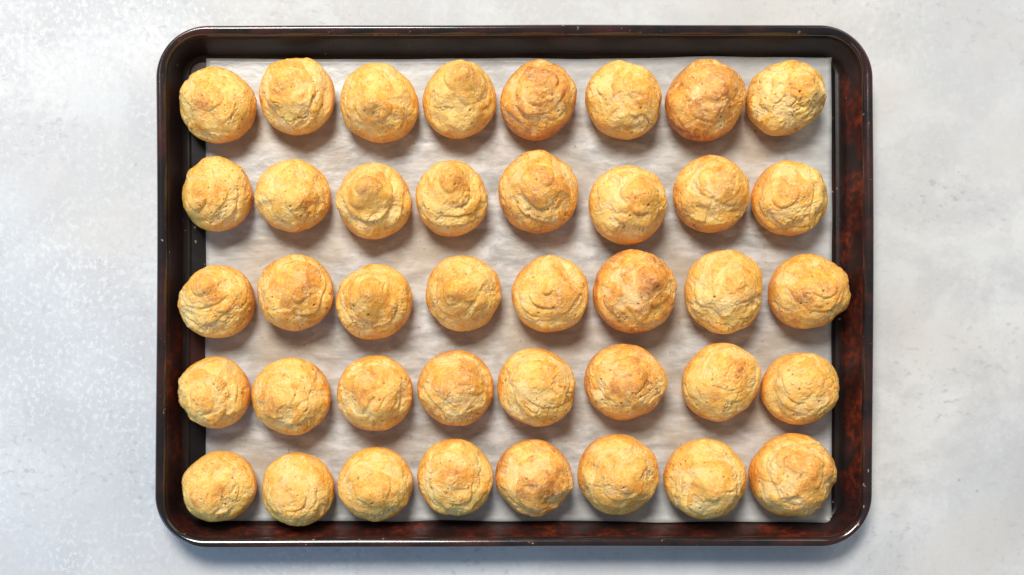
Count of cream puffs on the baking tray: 40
